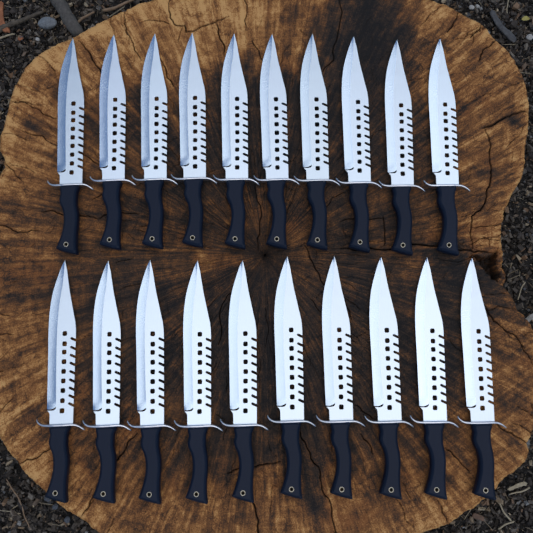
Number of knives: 20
